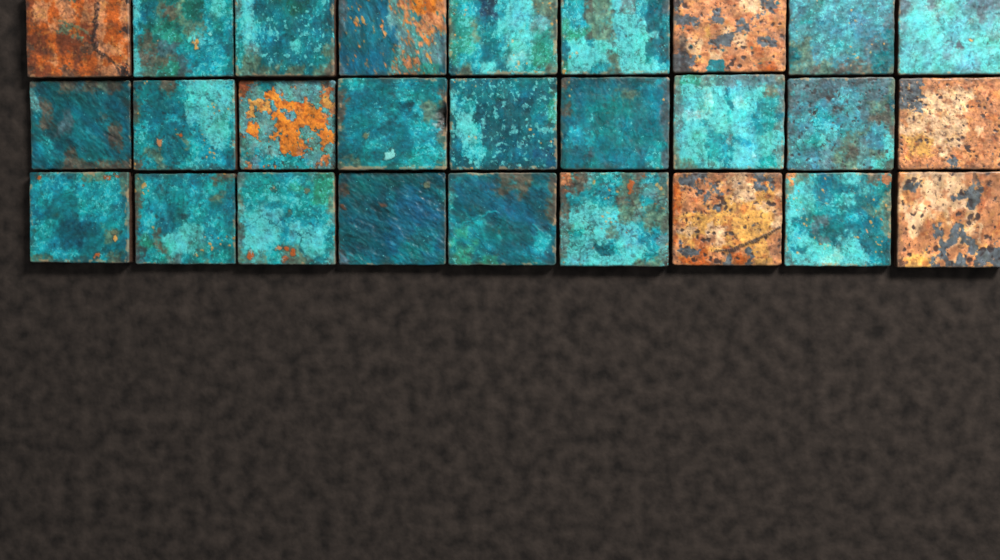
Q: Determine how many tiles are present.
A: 27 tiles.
